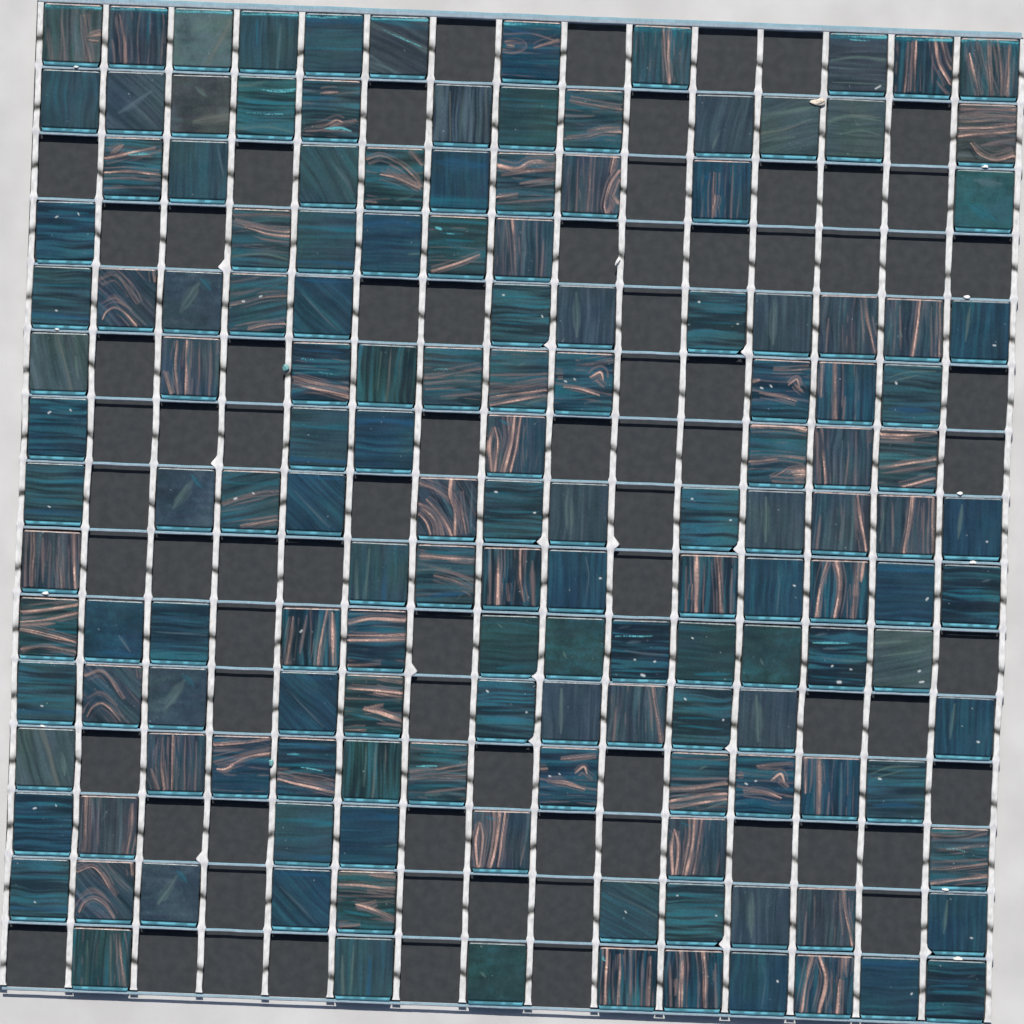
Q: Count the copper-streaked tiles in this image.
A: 66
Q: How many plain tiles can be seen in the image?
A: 83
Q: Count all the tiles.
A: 149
